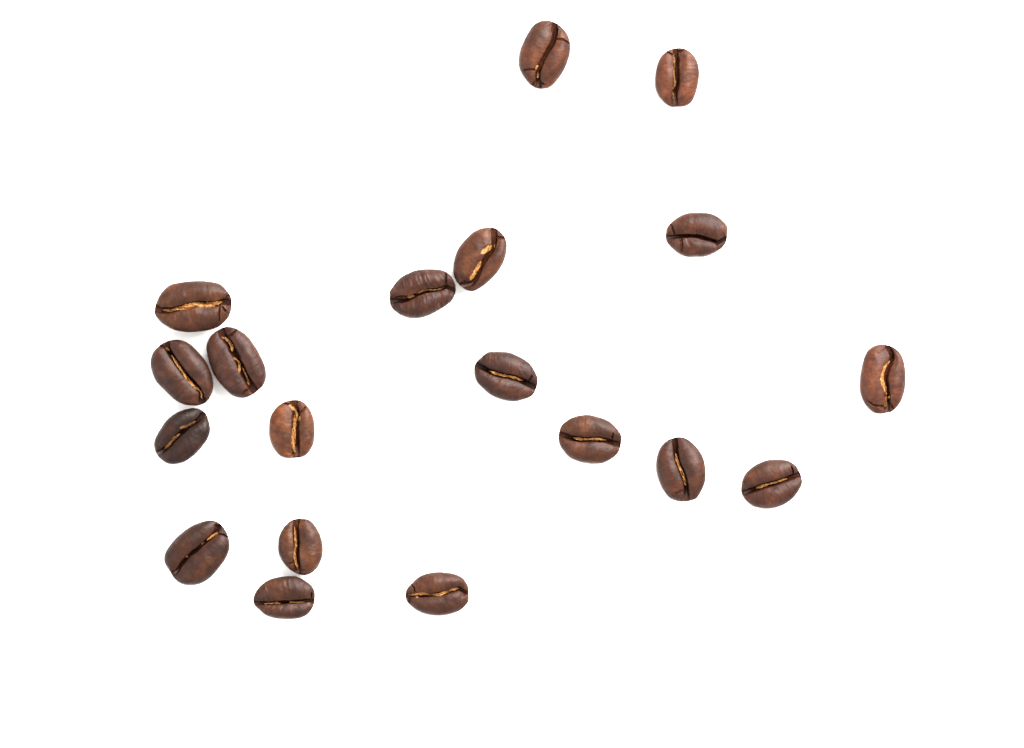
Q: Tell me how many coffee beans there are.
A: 19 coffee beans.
